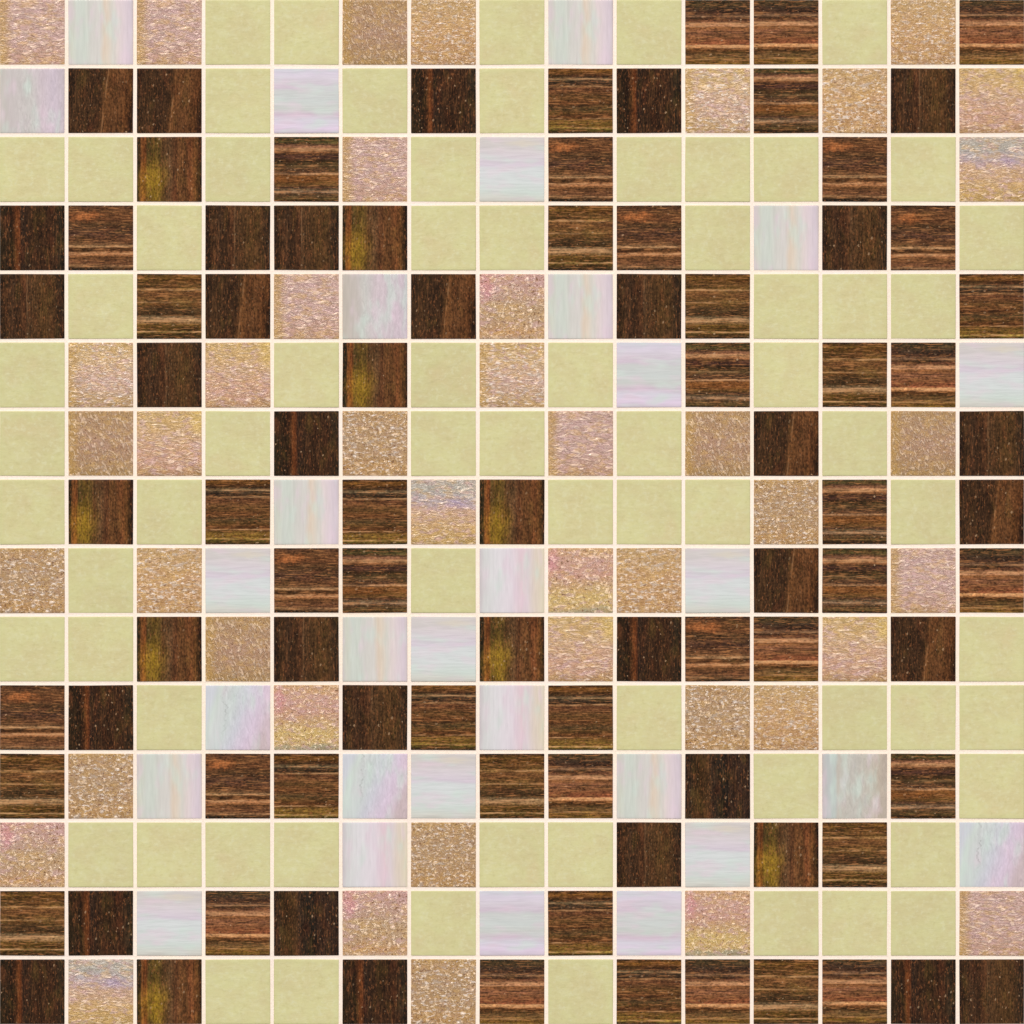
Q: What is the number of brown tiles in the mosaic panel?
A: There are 86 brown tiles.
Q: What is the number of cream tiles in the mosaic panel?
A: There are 68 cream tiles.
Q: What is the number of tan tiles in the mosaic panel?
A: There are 42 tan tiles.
